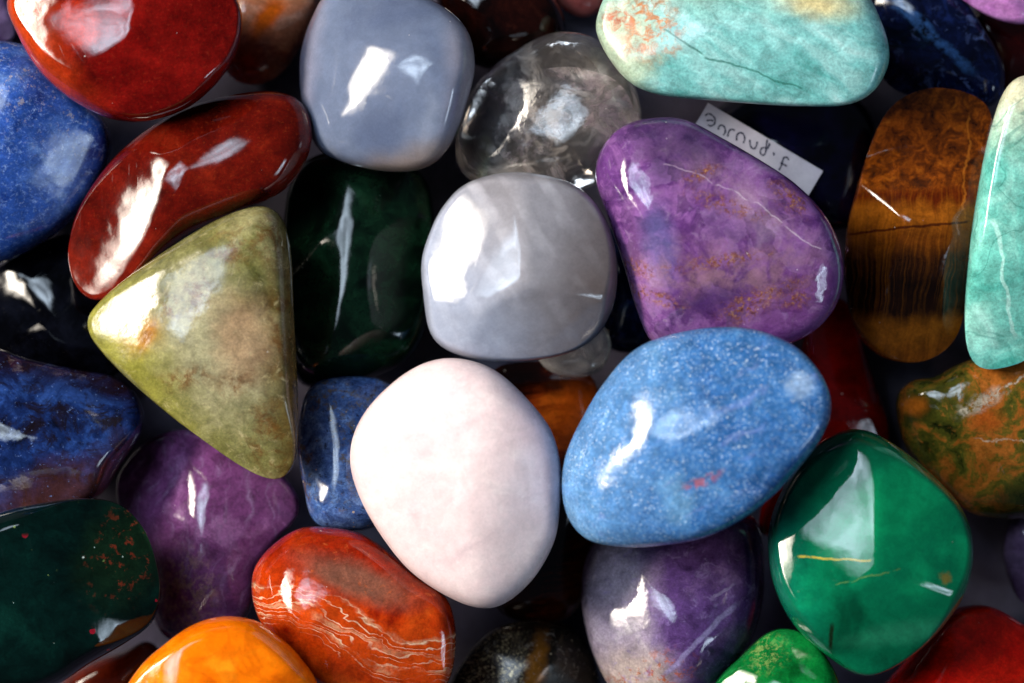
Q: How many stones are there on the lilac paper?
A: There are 41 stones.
